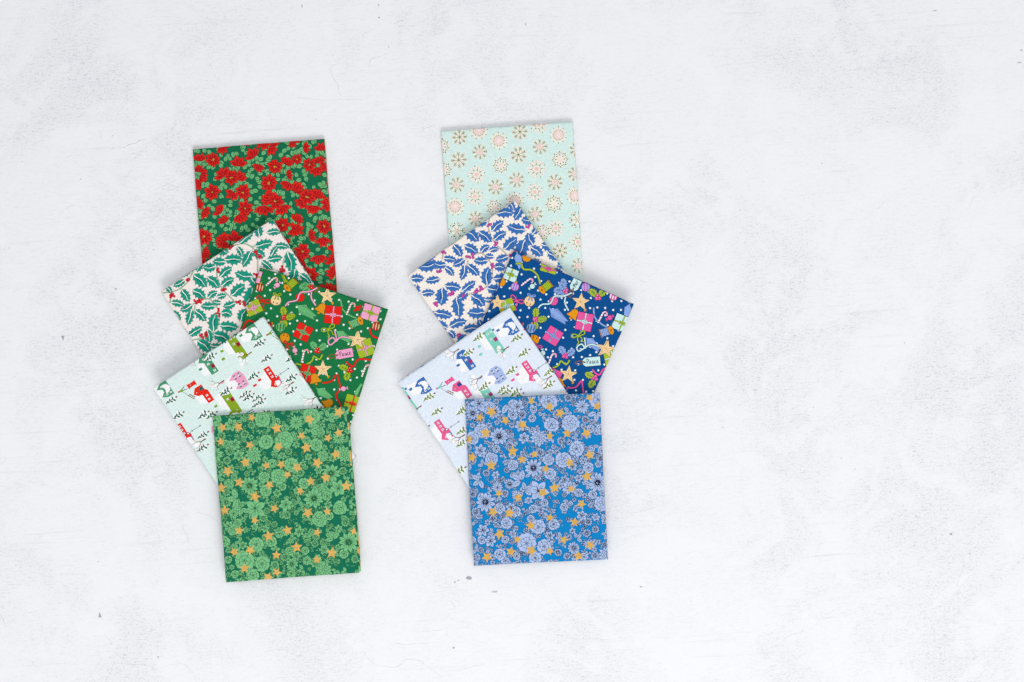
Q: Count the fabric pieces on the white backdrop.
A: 10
